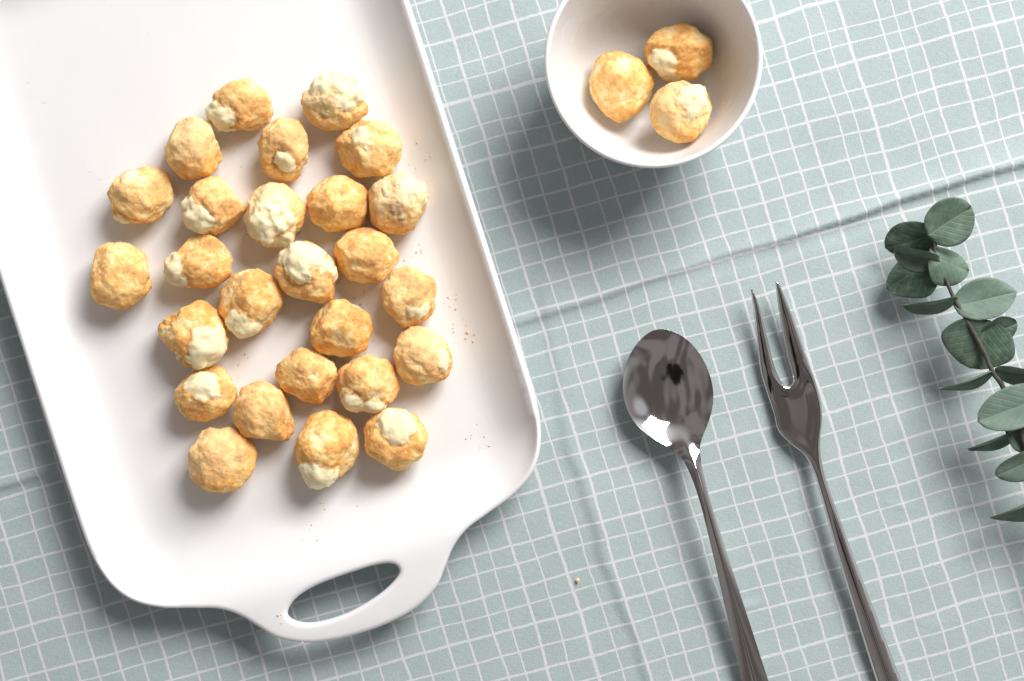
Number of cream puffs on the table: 29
